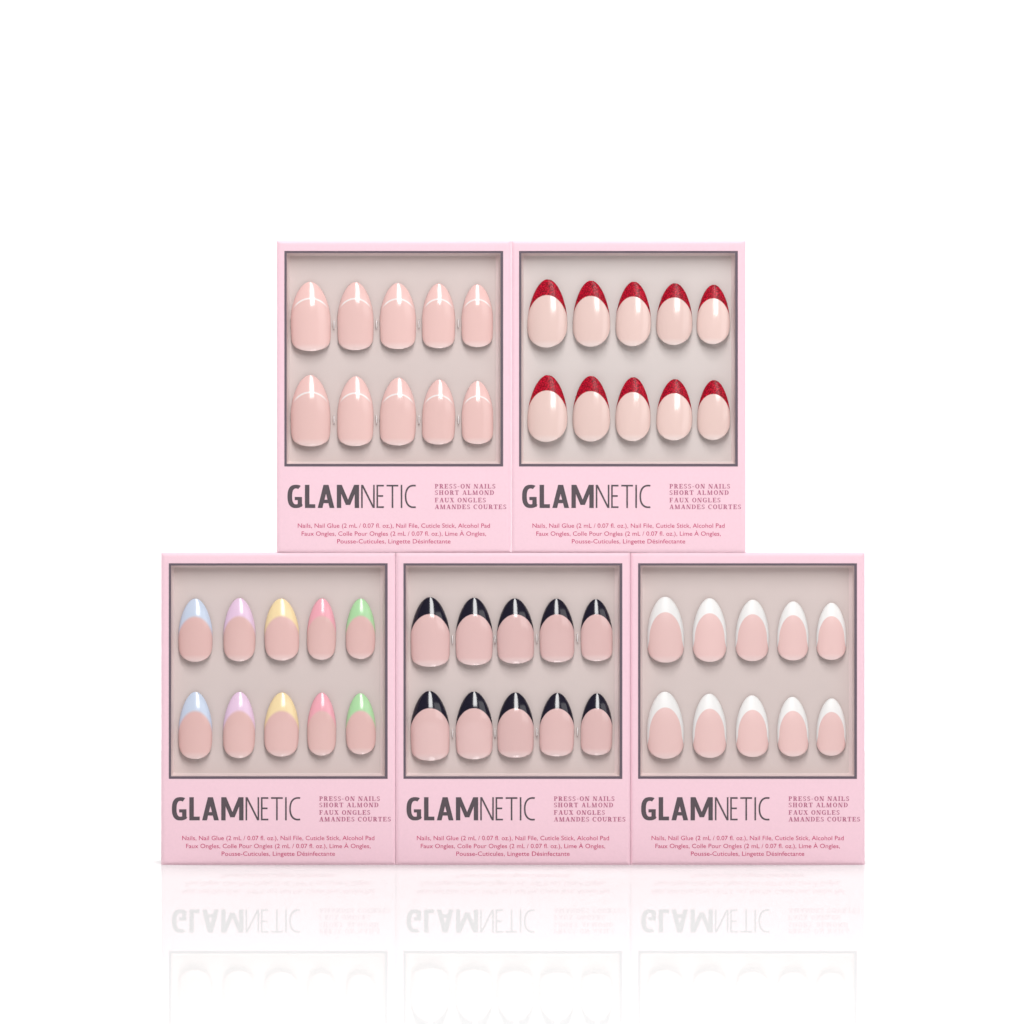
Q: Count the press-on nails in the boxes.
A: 50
